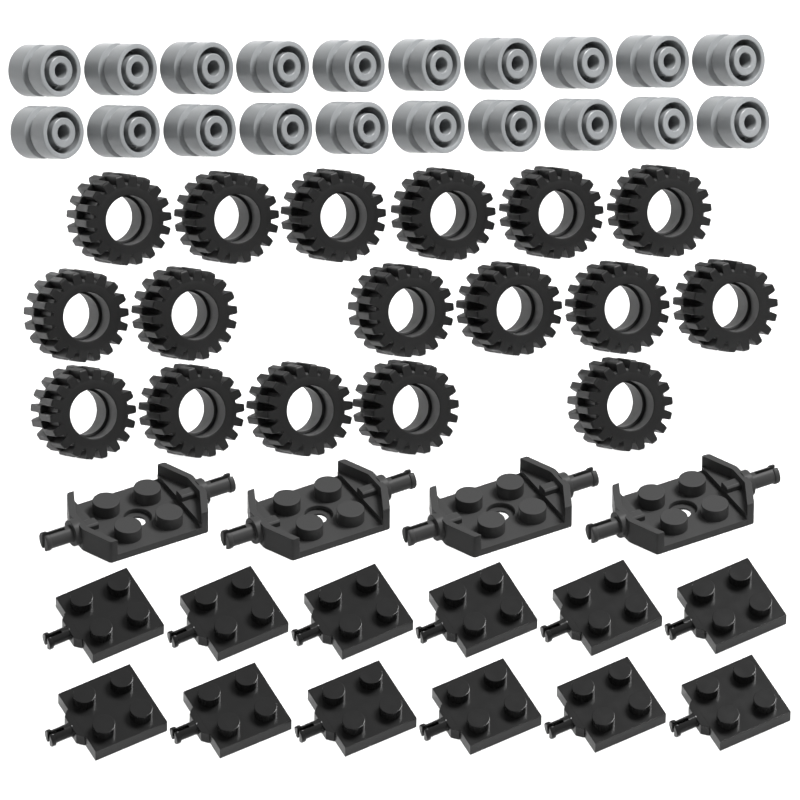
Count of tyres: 17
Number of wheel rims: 20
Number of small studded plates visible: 12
